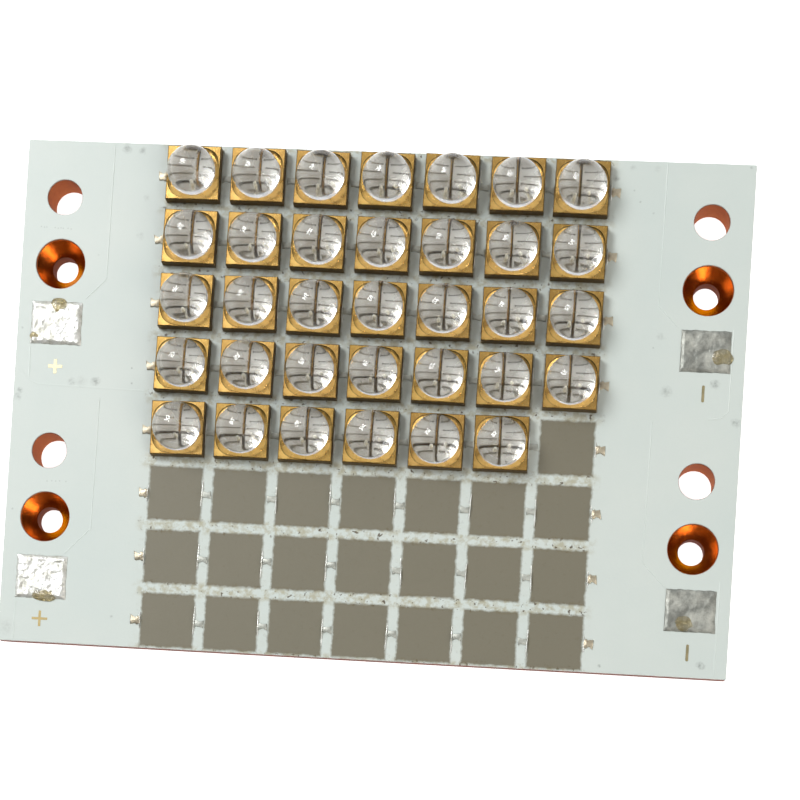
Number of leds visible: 34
